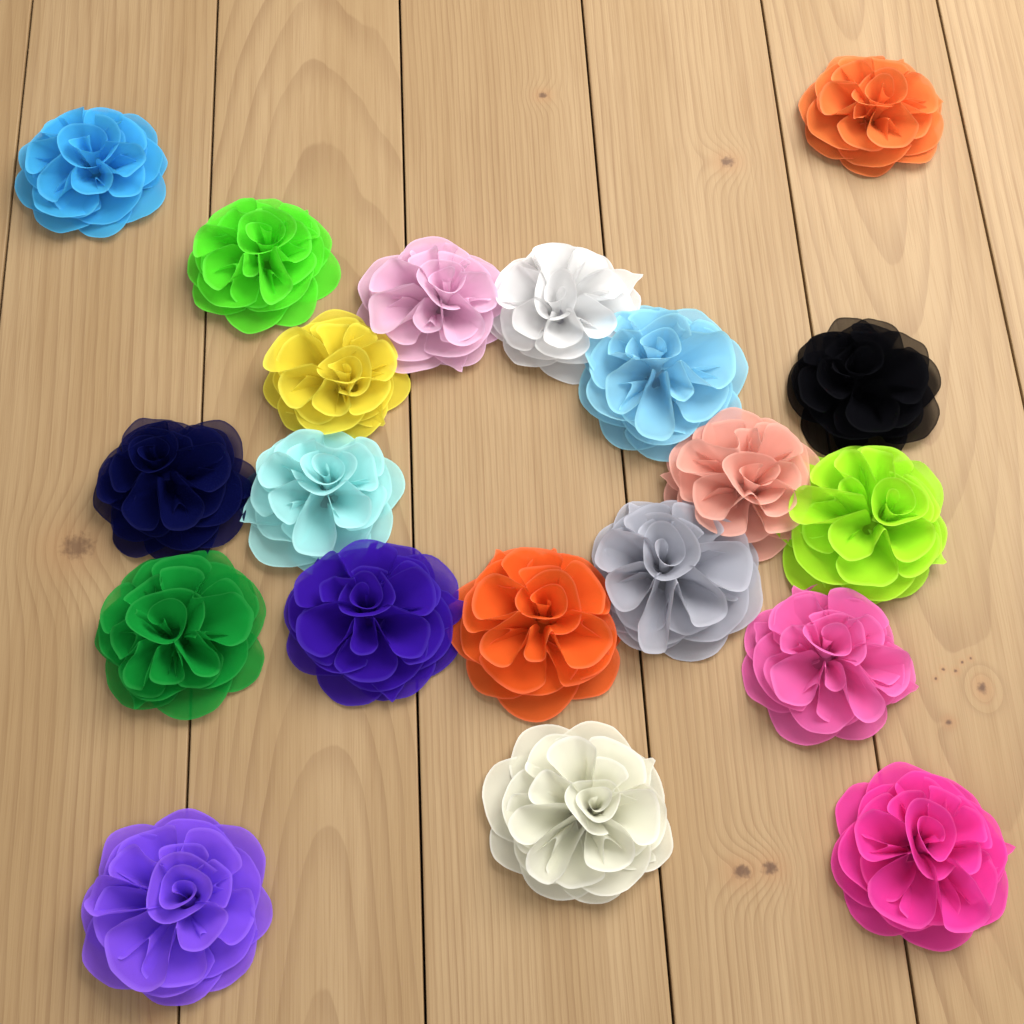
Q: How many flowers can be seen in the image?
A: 20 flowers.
